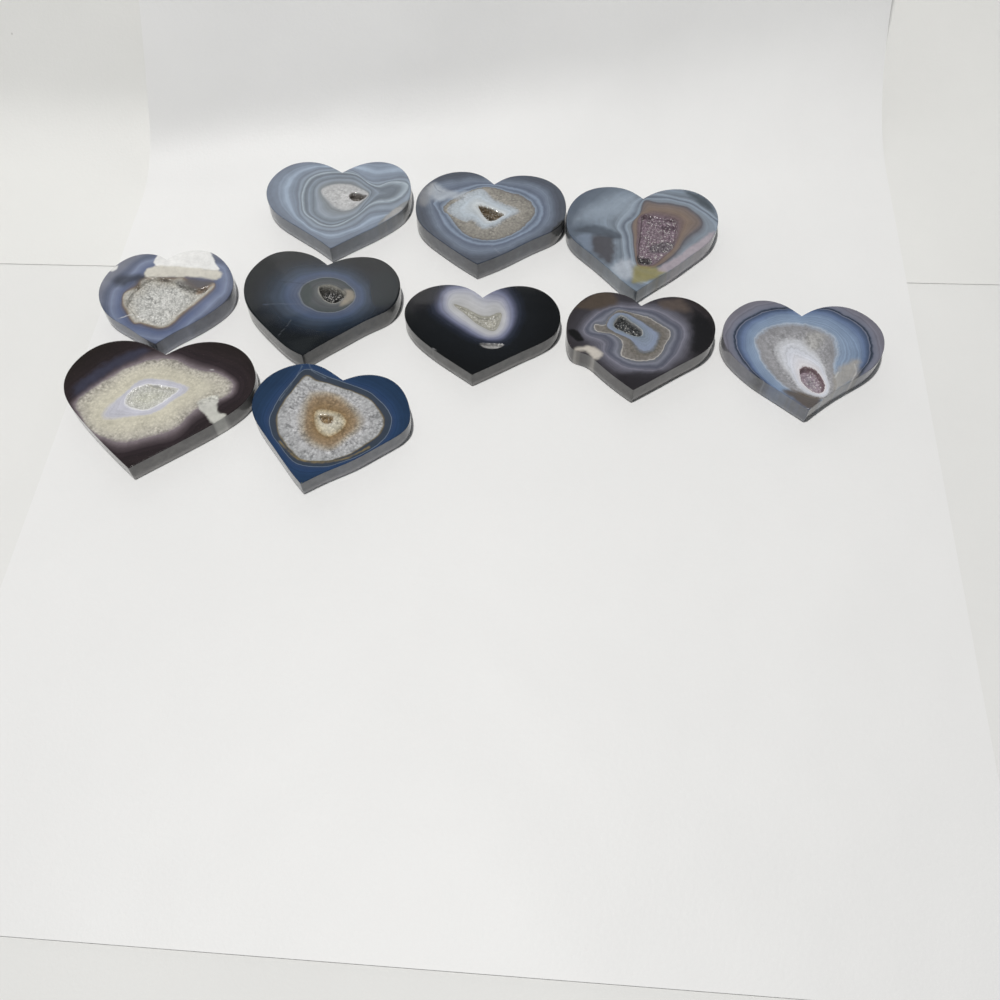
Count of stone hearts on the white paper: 10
